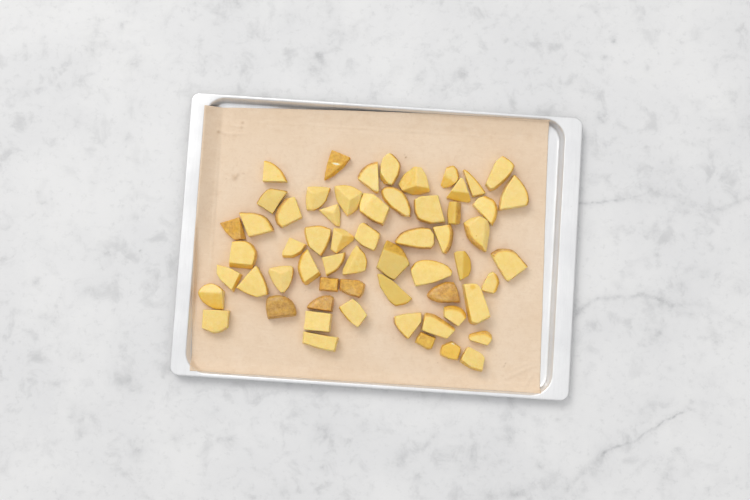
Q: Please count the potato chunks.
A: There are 60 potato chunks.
